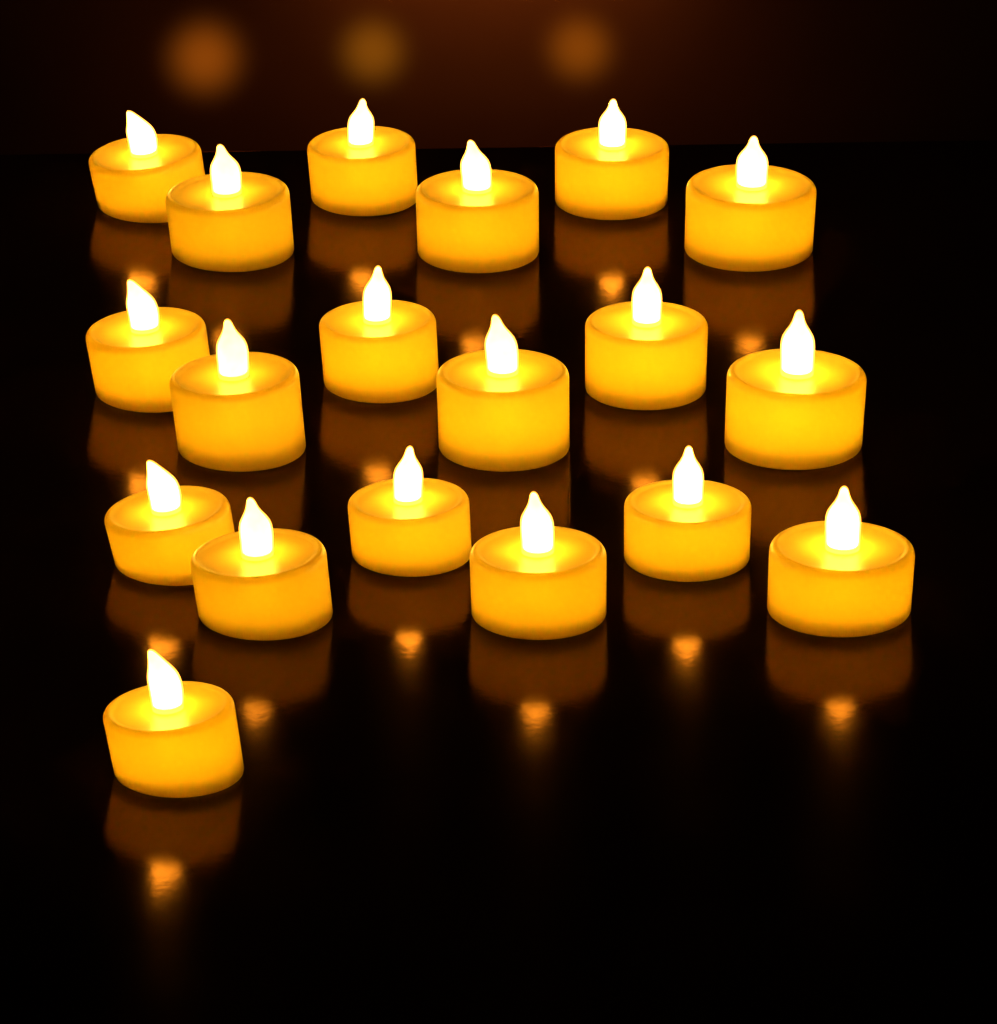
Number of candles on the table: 19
